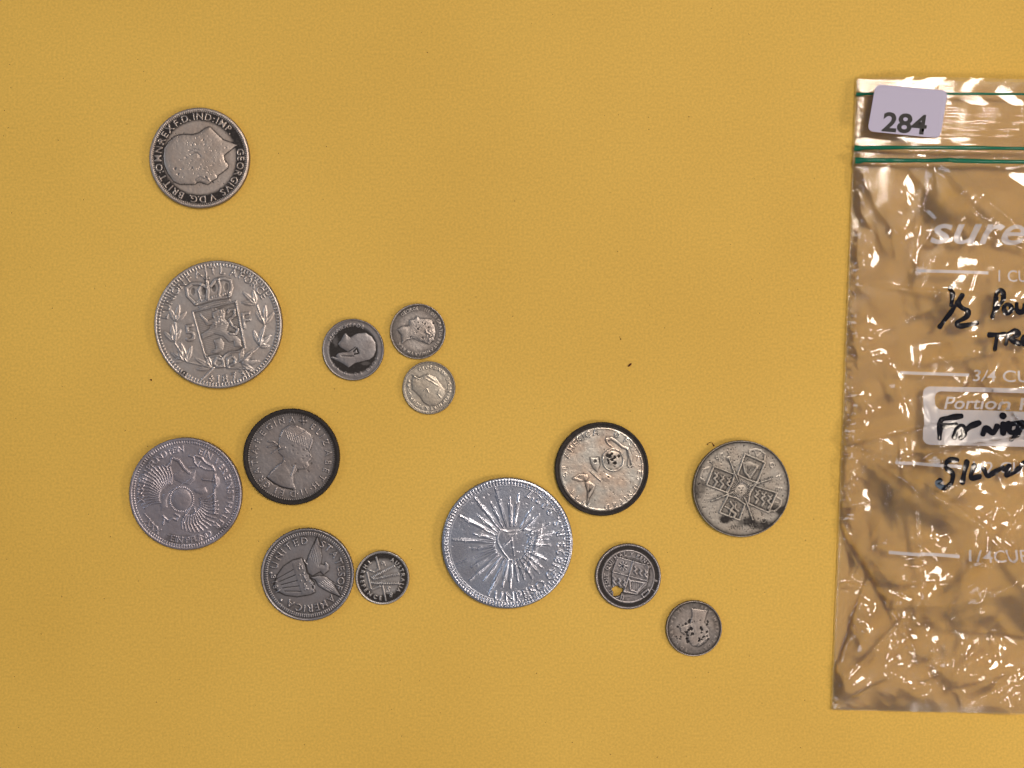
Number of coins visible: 14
